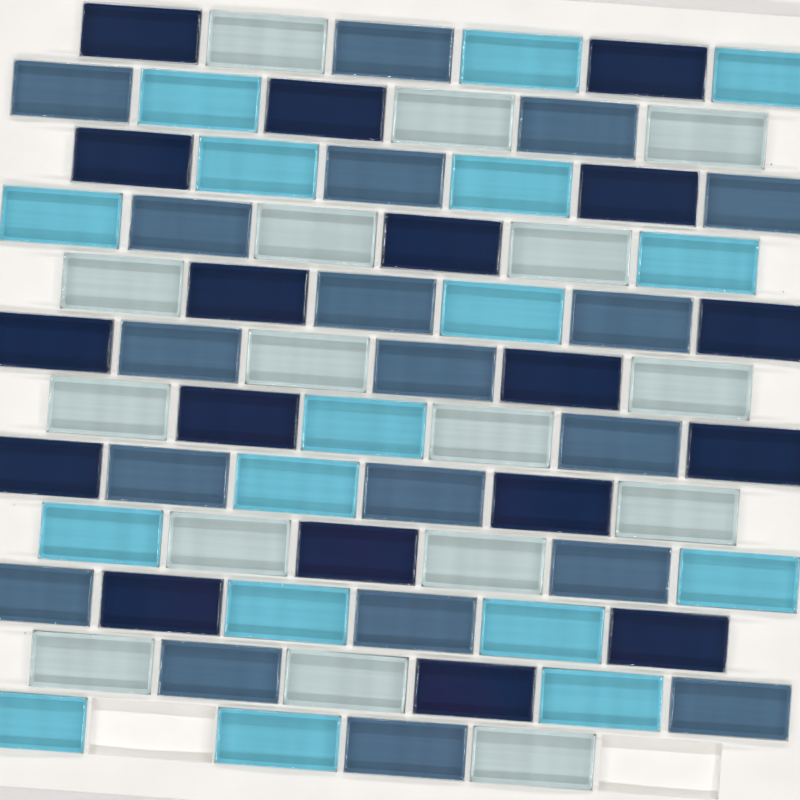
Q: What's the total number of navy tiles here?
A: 18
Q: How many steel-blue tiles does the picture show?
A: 19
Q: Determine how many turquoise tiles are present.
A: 17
